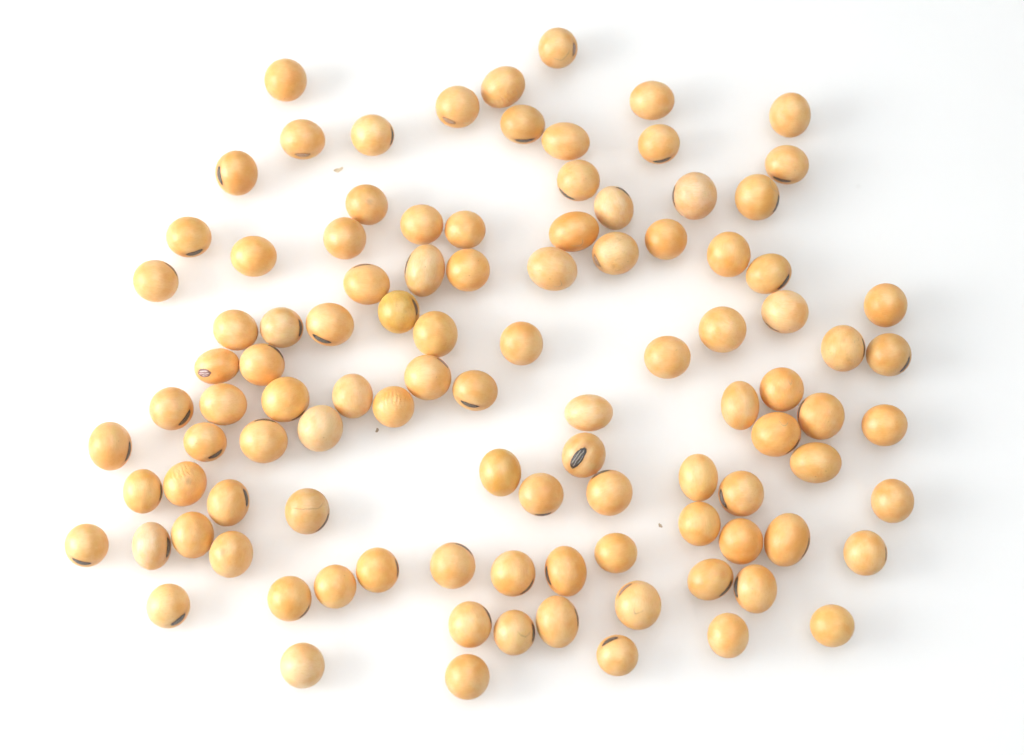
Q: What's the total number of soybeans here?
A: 103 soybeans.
